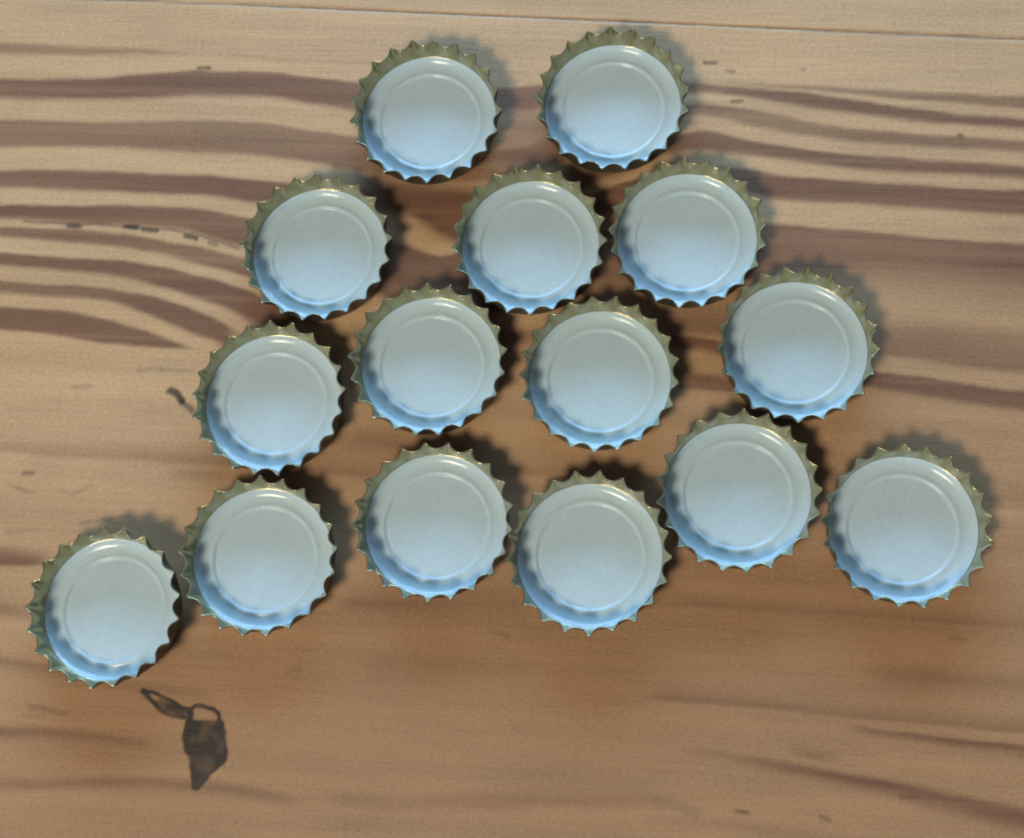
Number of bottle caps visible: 15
